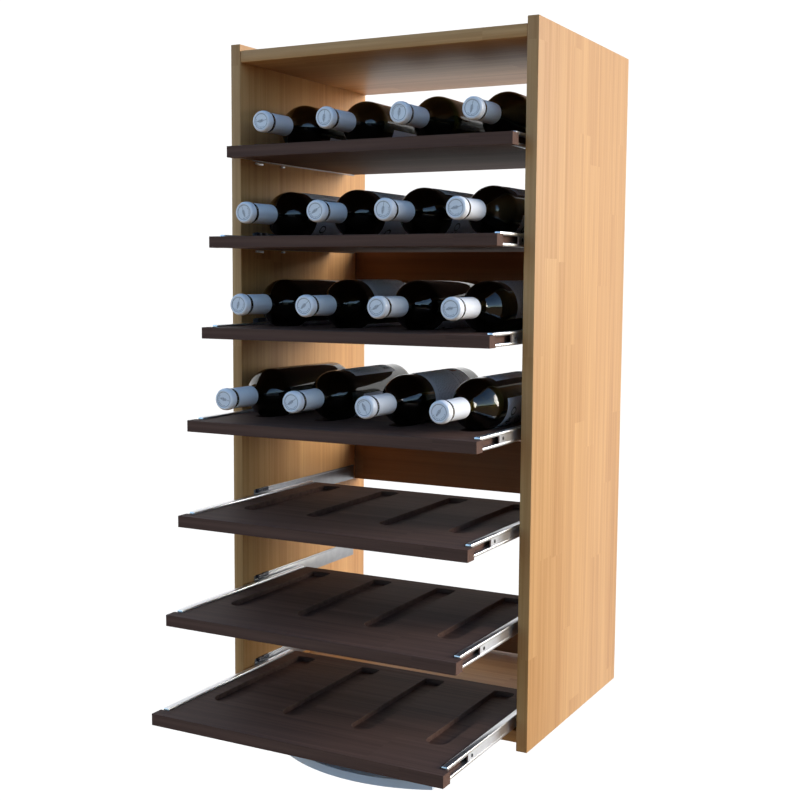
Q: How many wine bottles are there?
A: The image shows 16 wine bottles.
